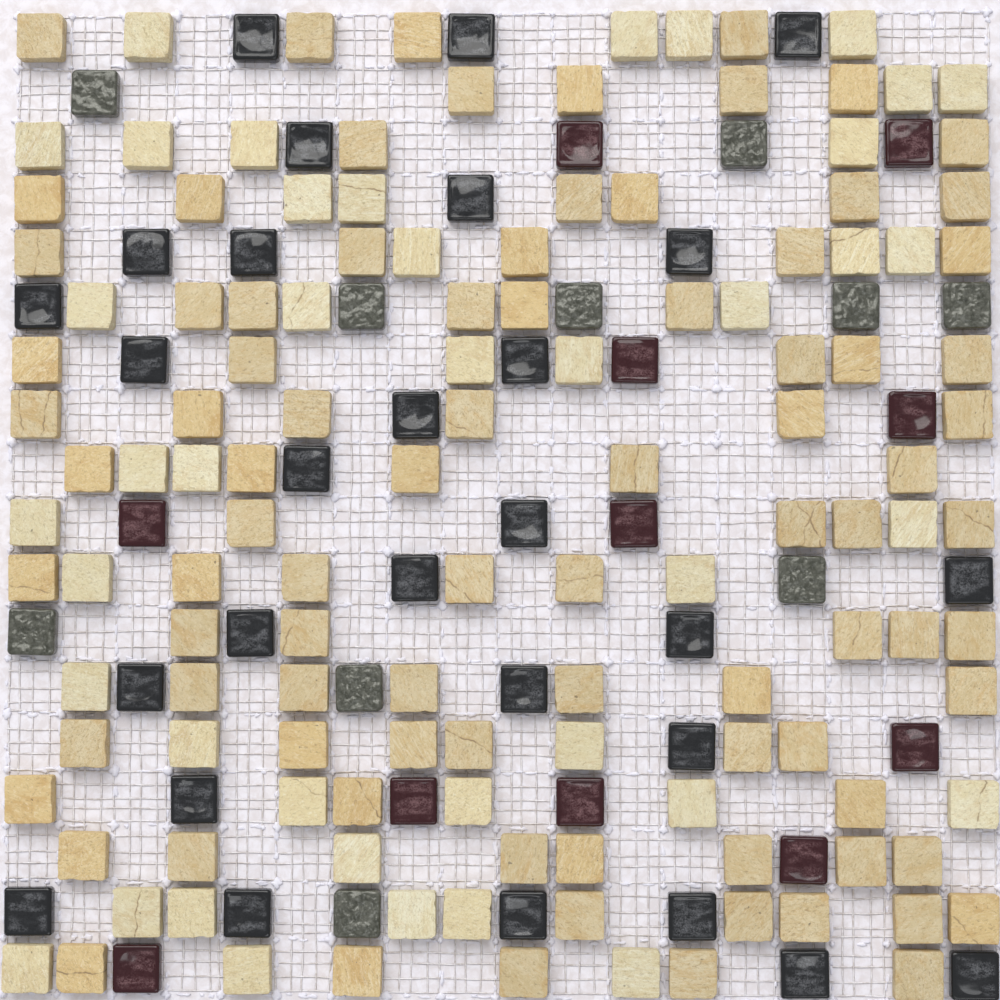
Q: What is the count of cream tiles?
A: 41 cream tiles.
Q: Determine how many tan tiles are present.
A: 88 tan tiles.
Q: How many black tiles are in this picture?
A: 28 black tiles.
